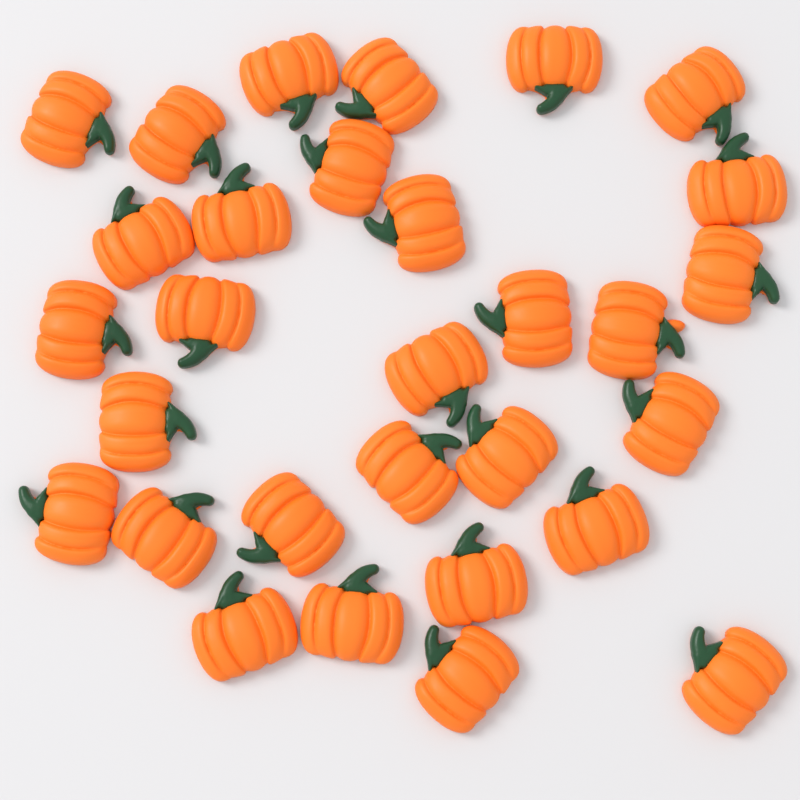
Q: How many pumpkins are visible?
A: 30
